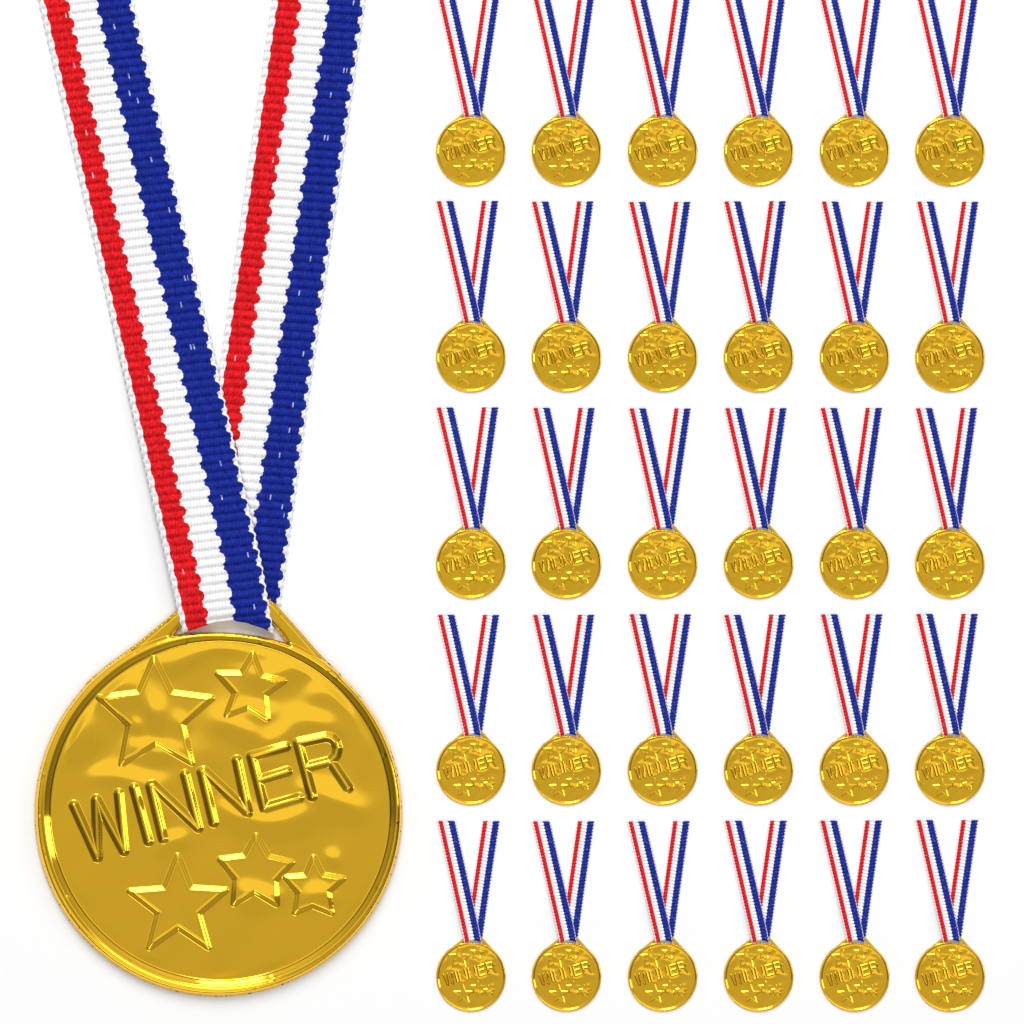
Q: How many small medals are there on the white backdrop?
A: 30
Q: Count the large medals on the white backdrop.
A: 1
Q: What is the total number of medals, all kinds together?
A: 31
